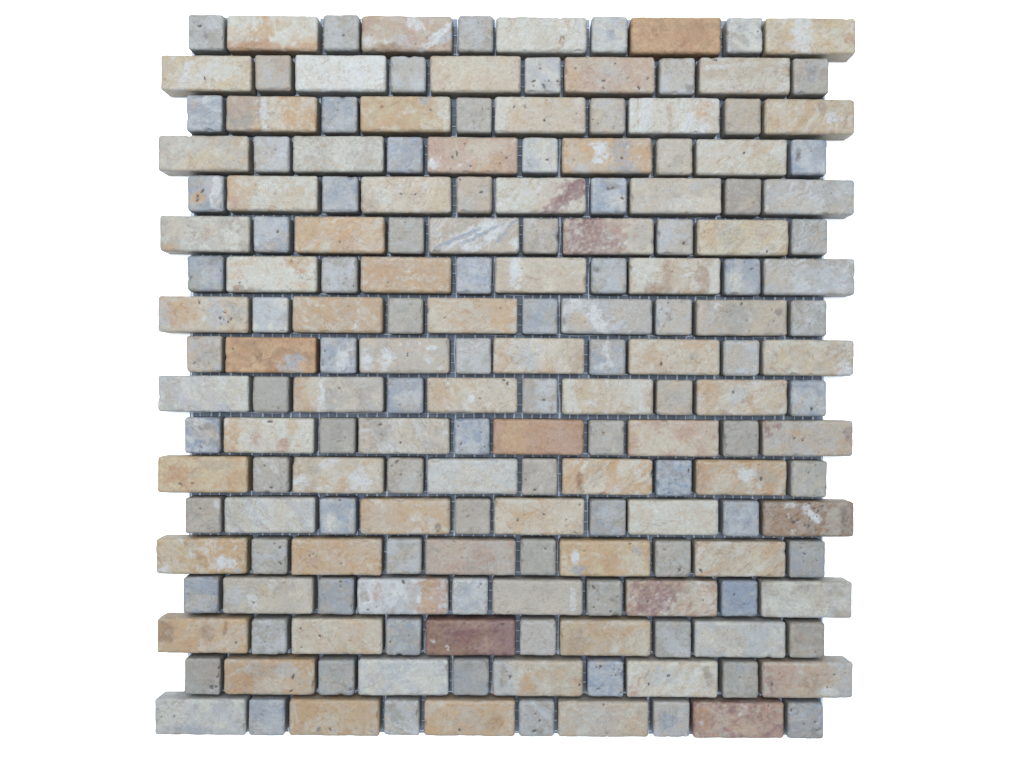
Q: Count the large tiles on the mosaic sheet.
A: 90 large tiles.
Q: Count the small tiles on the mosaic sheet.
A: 90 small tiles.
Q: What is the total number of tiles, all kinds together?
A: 180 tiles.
